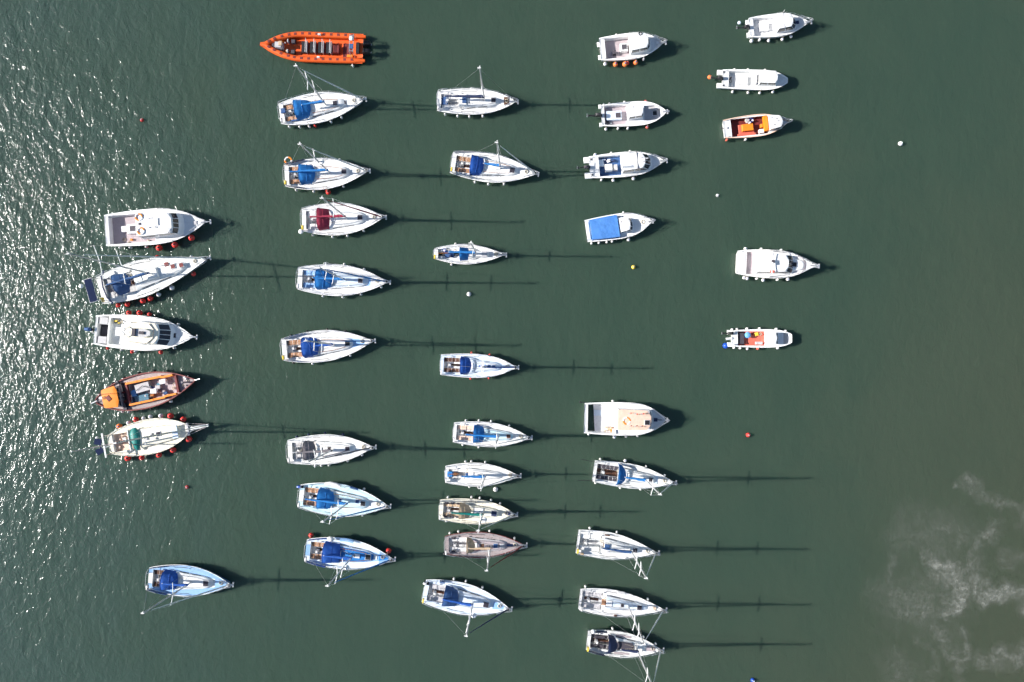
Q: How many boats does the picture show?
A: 38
